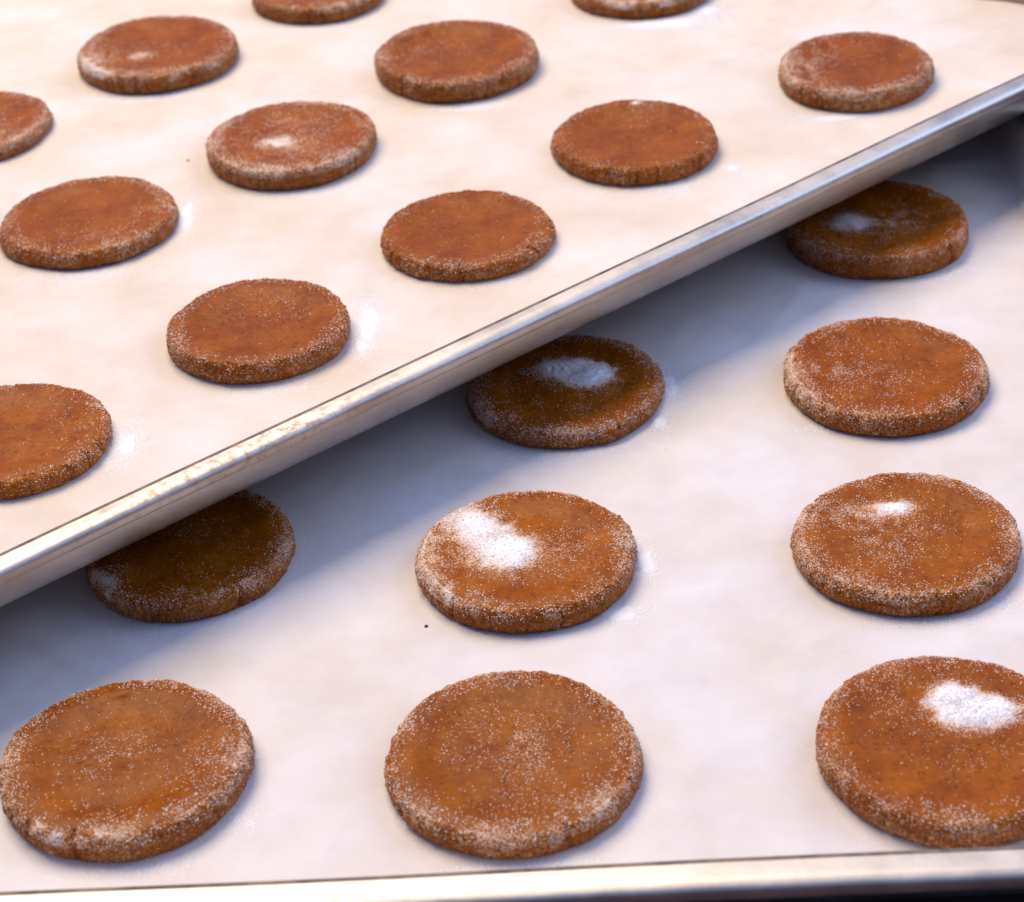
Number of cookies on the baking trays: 21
